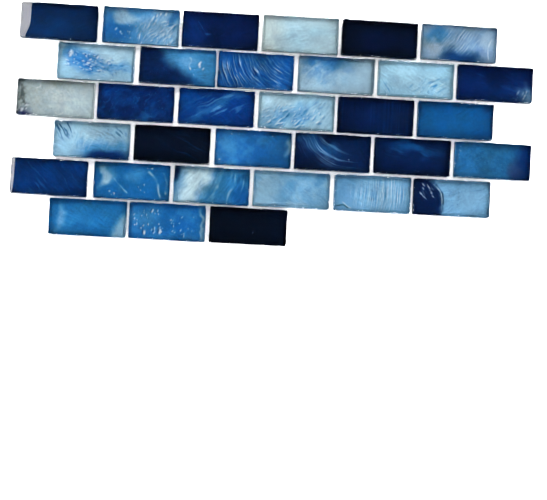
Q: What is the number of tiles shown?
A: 33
